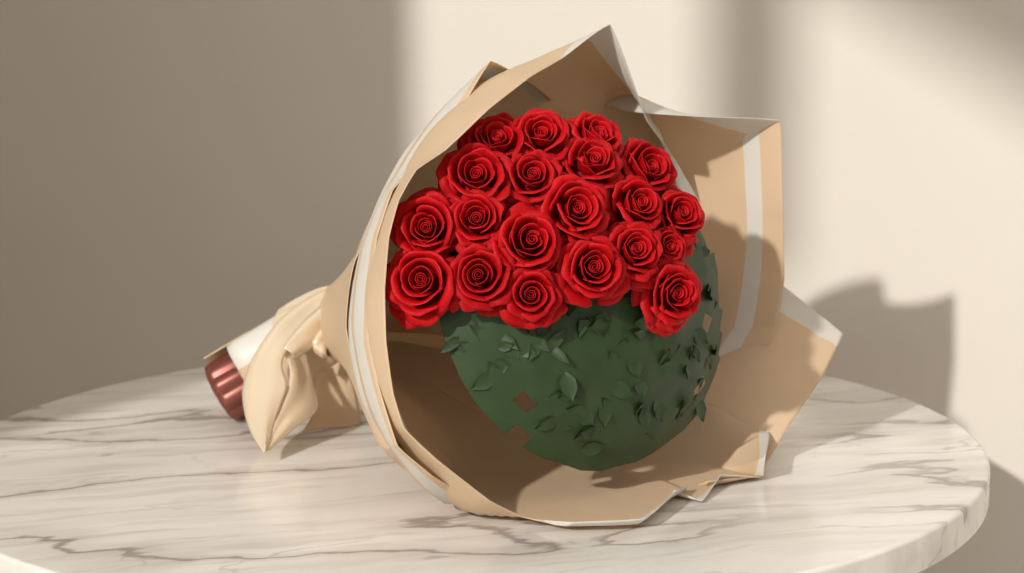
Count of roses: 20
